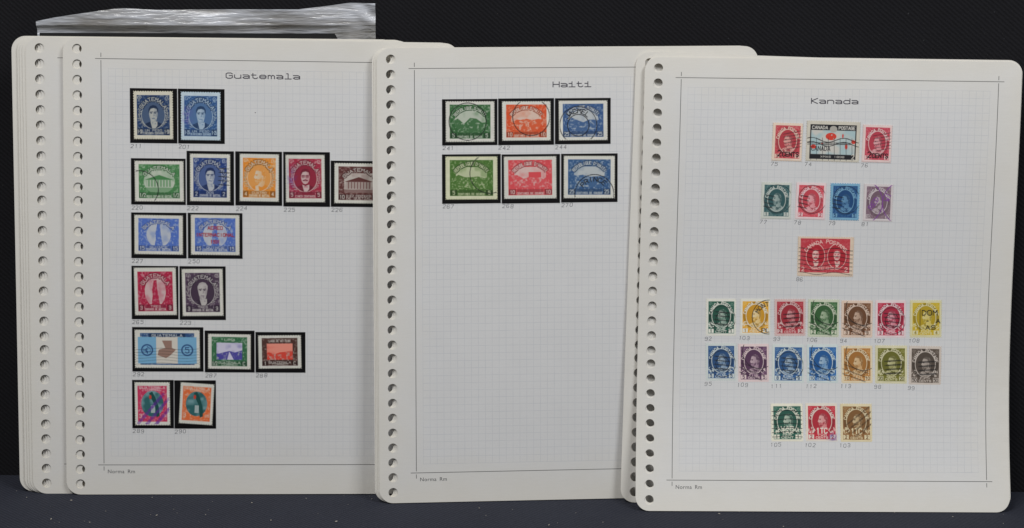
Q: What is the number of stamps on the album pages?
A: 47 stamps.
